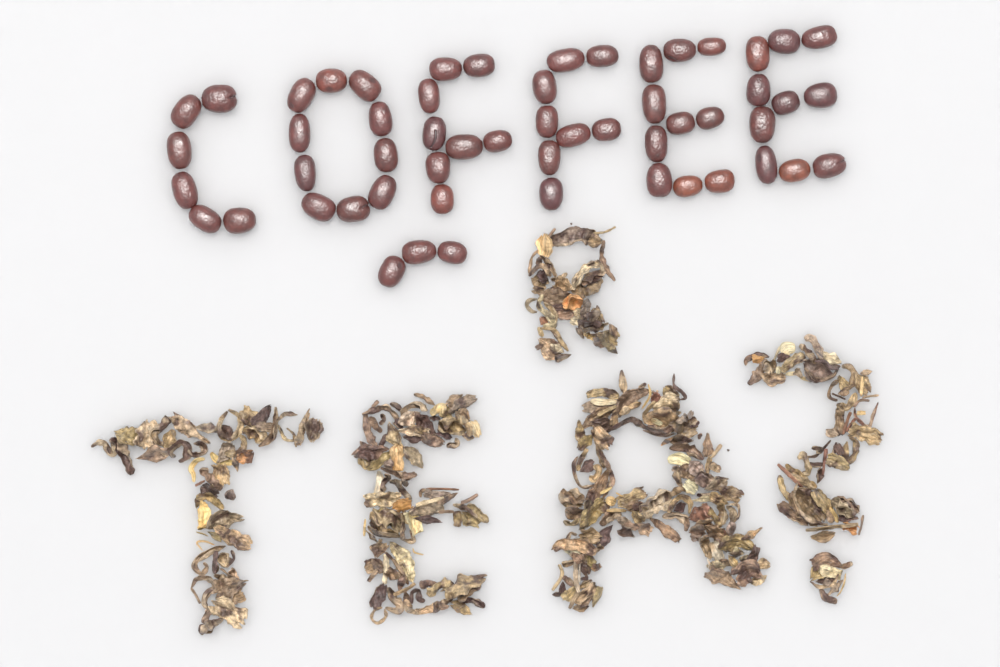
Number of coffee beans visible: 55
